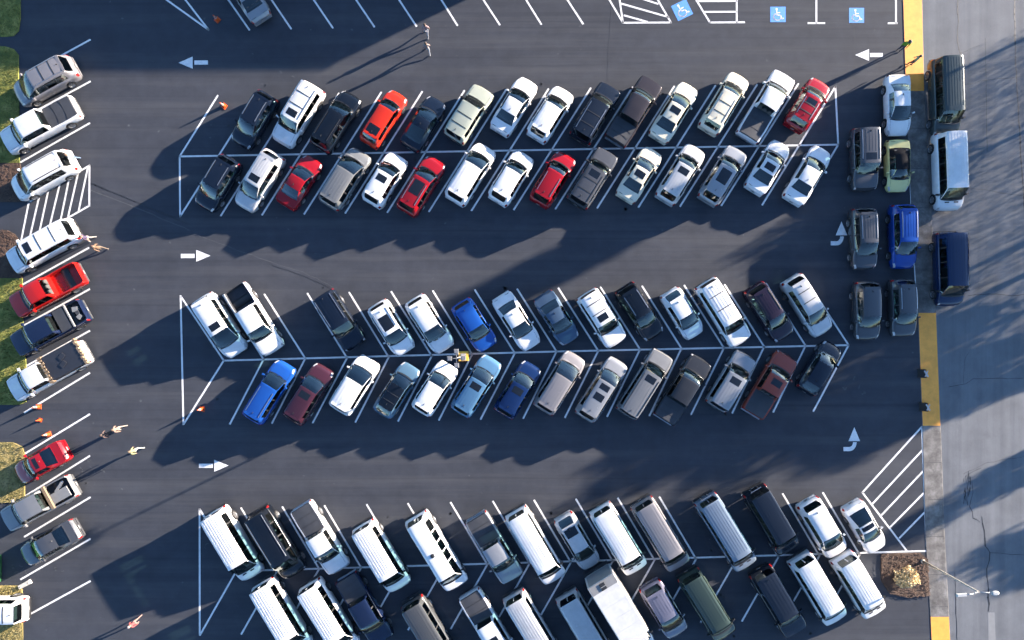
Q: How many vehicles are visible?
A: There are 106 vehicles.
